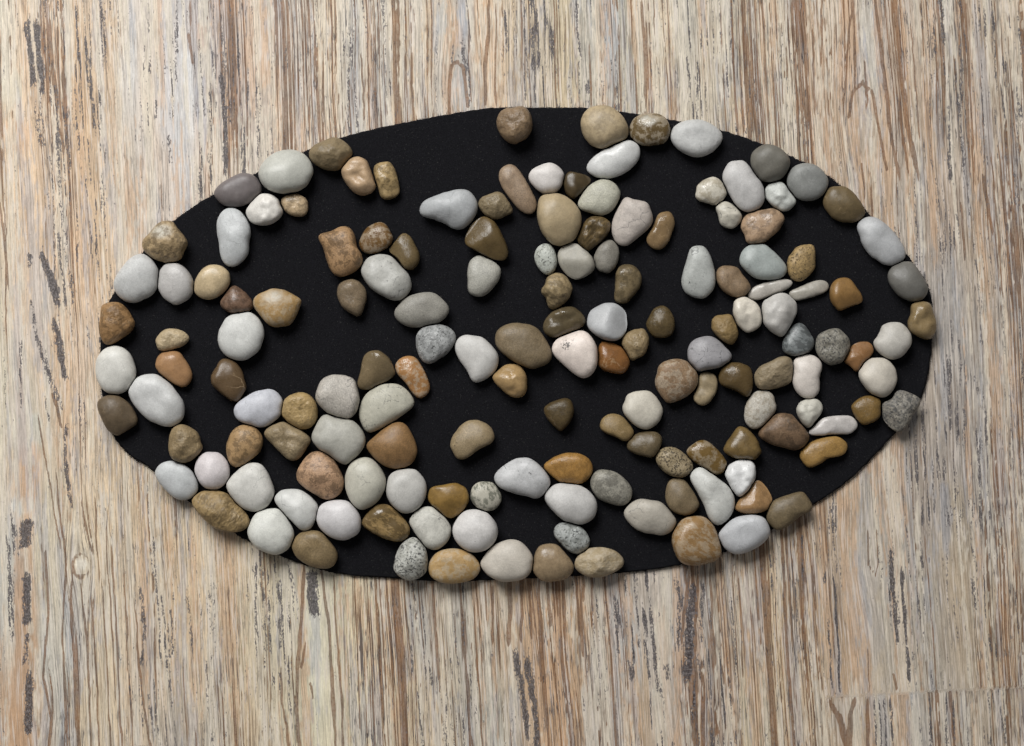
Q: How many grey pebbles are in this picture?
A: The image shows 75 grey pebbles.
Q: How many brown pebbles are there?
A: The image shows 77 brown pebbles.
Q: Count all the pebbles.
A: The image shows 152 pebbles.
